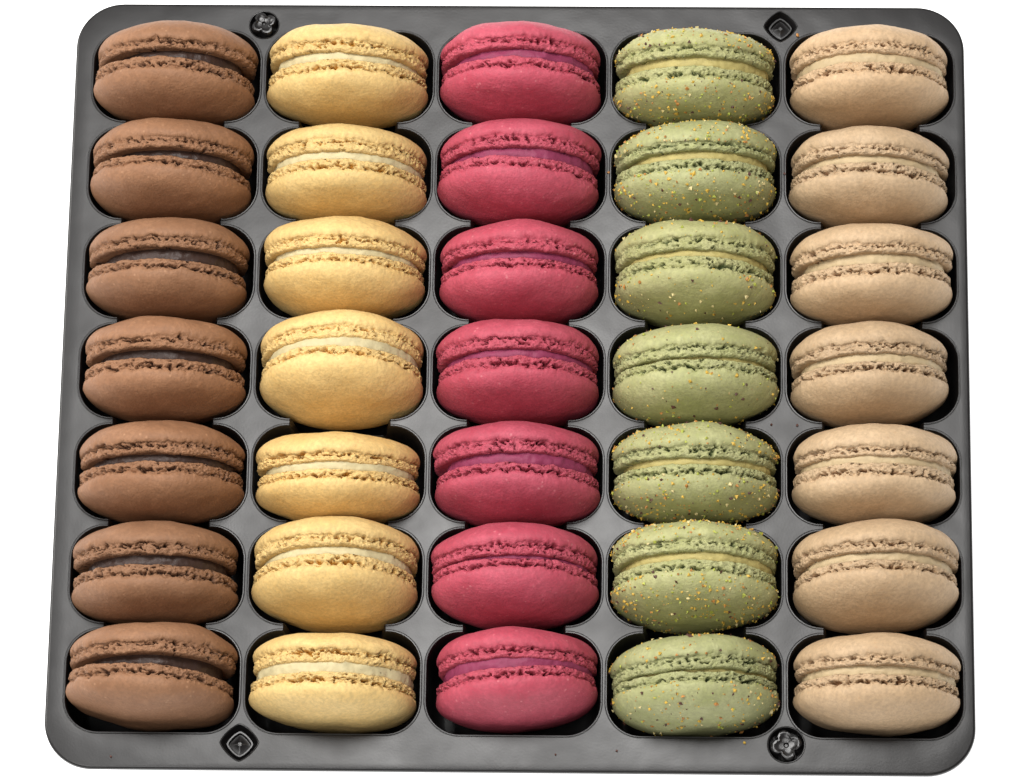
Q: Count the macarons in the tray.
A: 35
